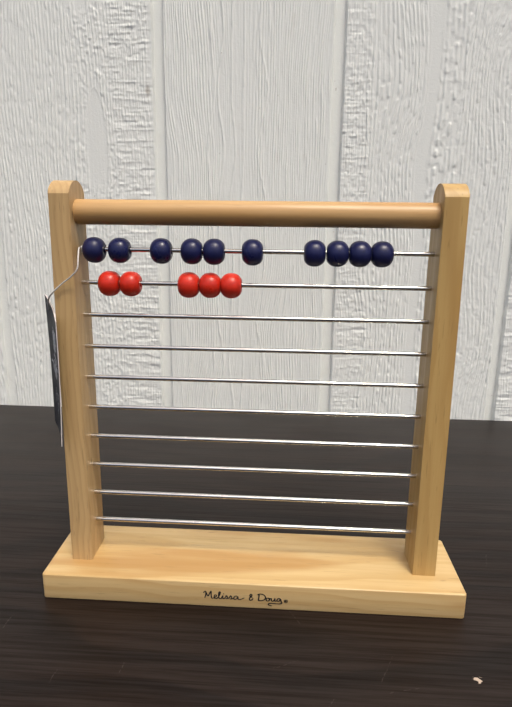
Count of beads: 15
